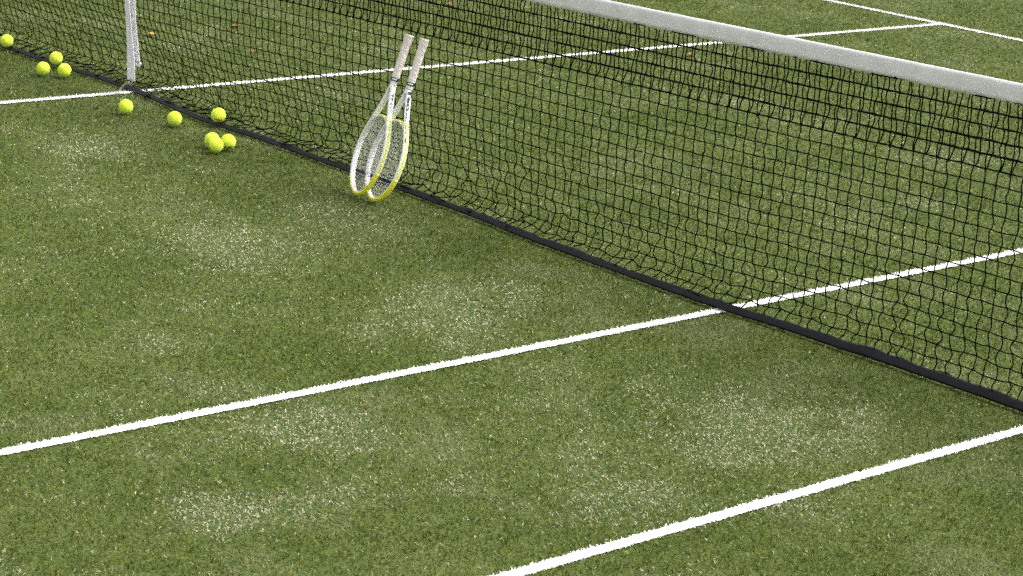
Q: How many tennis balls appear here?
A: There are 10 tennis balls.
